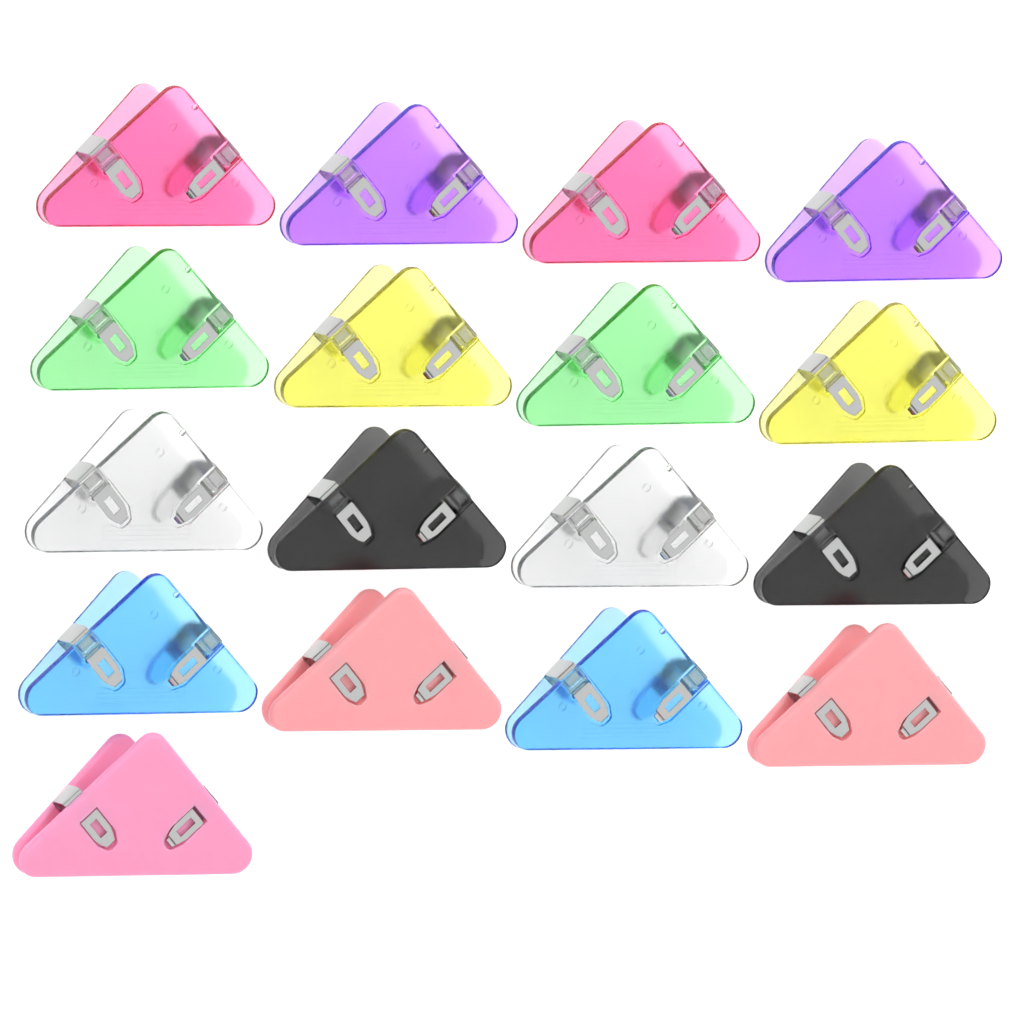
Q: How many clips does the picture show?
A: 17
